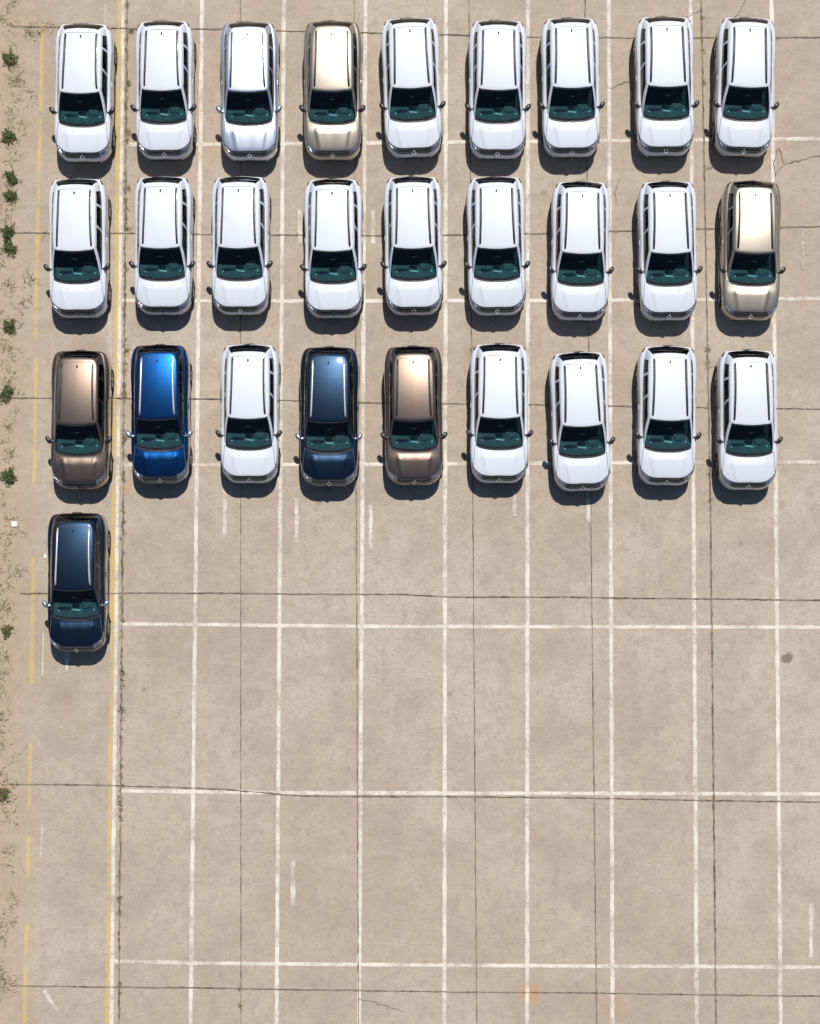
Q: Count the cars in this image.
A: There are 28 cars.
